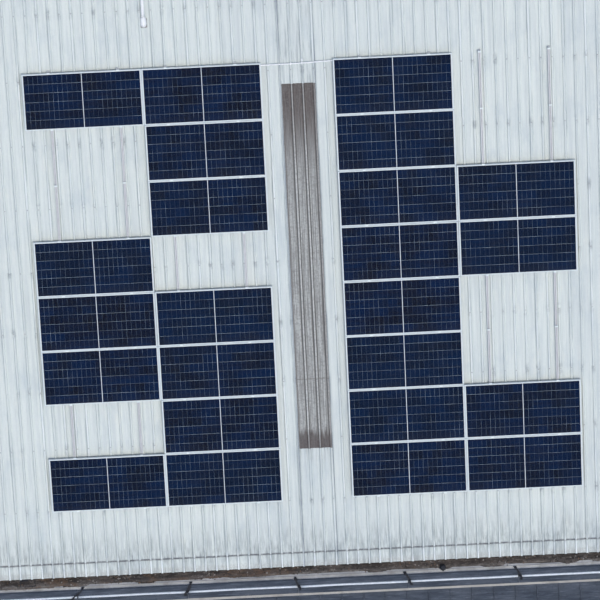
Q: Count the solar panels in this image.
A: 24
